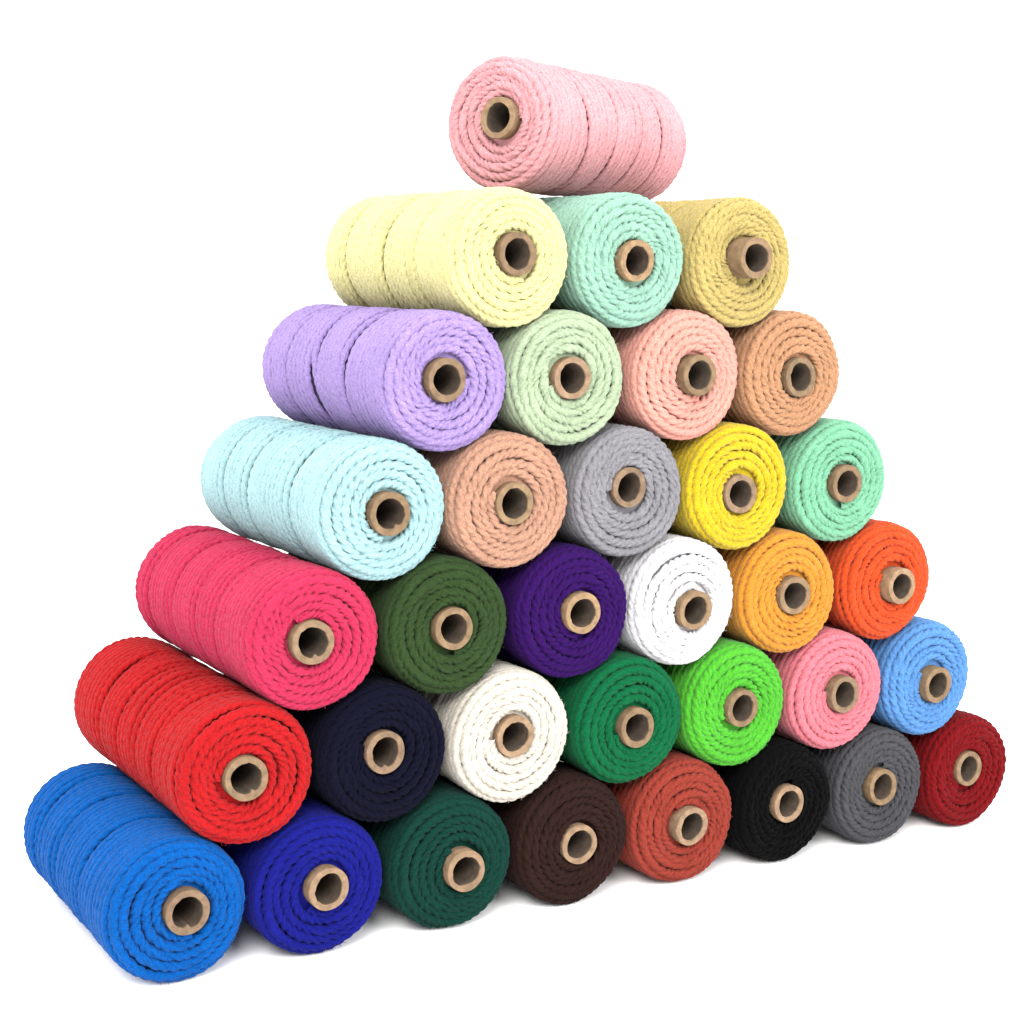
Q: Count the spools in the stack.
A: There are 34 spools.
